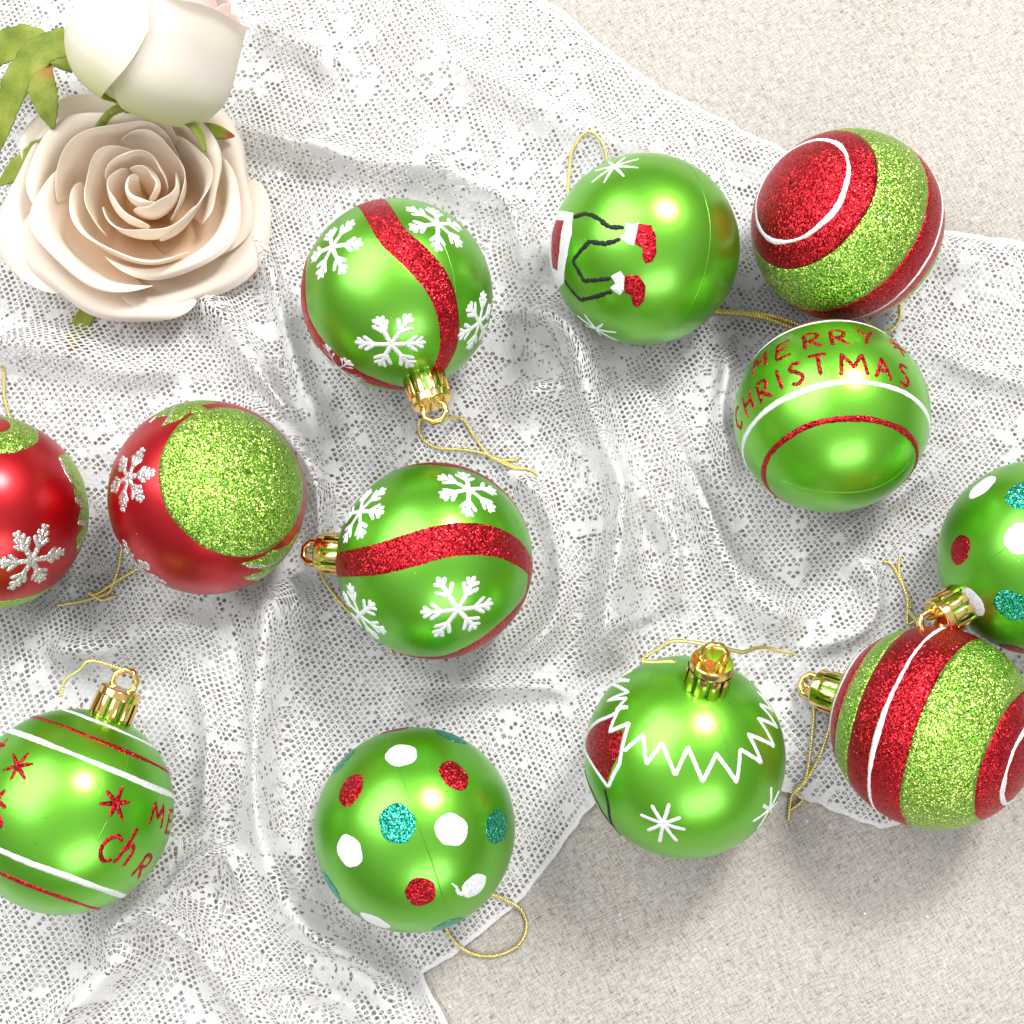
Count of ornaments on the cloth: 12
